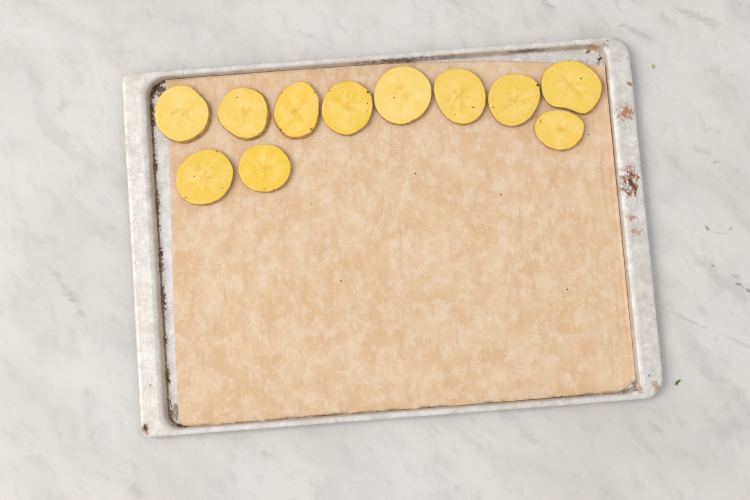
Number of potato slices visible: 11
